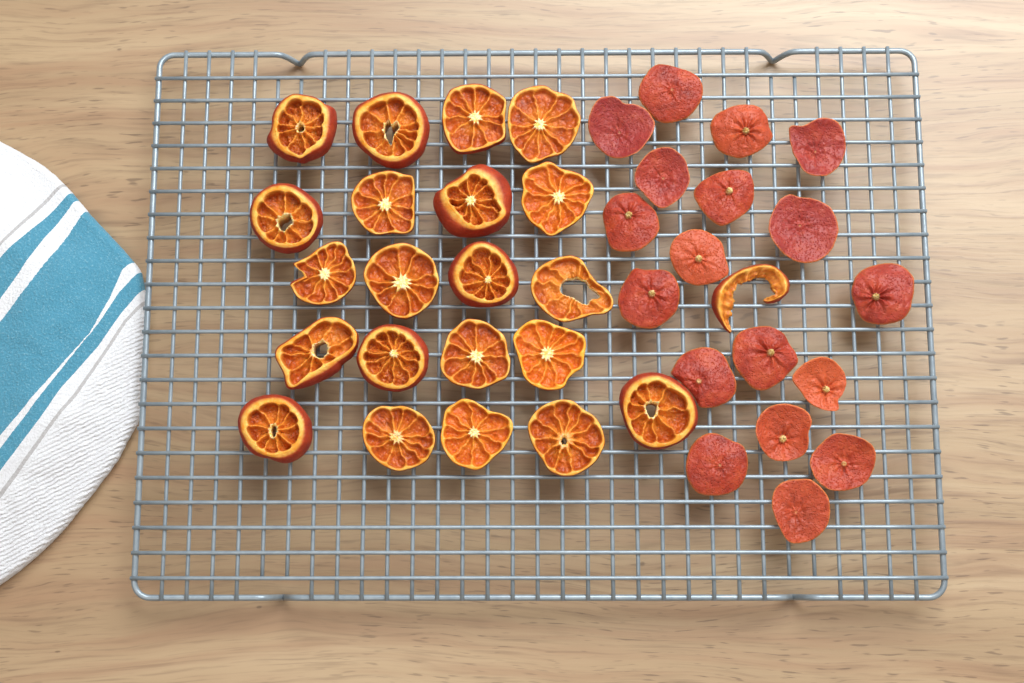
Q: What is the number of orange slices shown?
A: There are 21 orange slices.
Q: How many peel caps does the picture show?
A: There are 18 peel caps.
